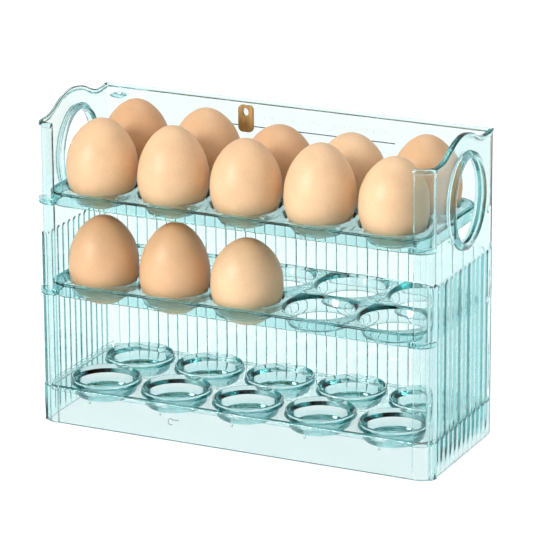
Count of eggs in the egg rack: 13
